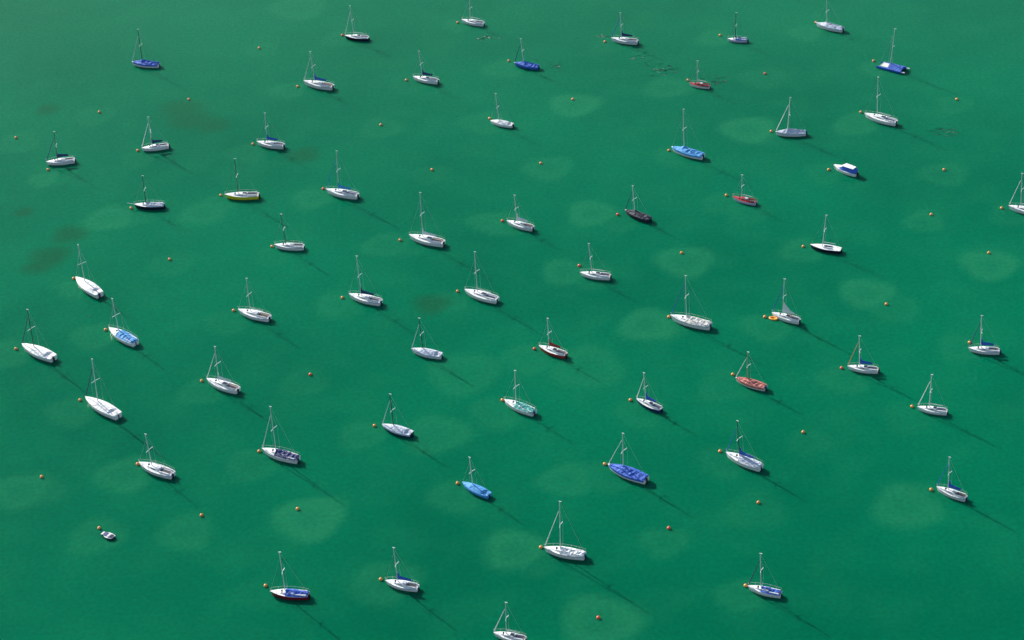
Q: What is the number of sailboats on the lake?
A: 59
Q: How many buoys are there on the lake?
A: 82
